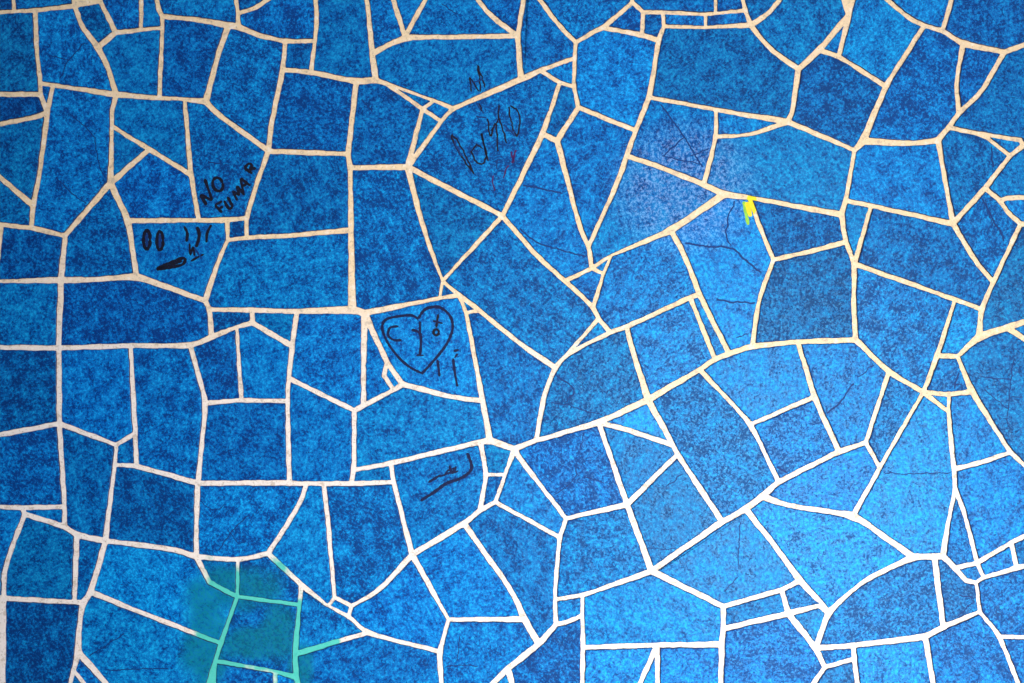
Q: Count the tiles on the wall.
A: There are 188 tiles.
